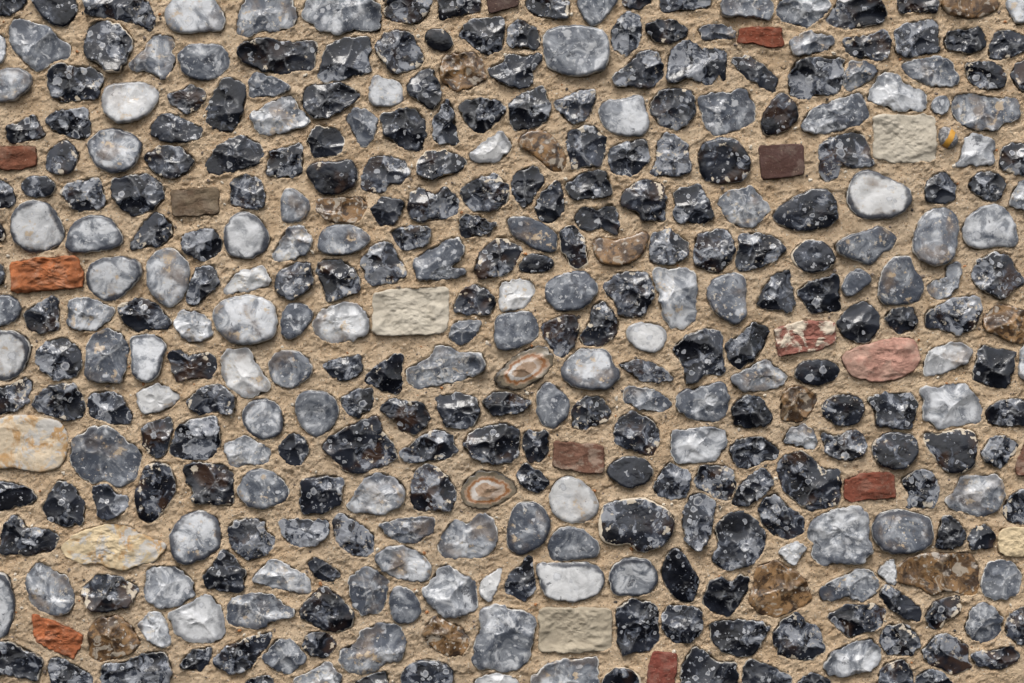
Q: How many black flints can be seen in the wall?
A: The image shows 198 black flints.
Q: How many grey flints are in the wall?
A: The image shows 122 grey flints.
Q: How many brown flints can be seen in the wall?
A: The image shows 13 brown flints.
